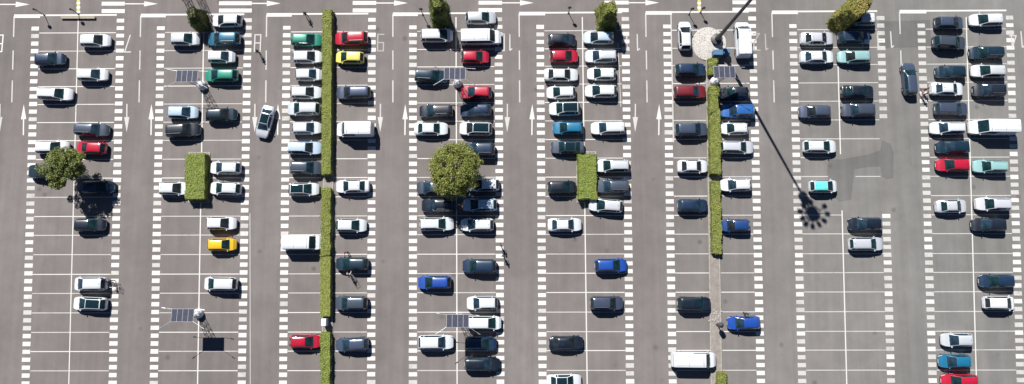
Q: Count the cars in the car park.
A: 137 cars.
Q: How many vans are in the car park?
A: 6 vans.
